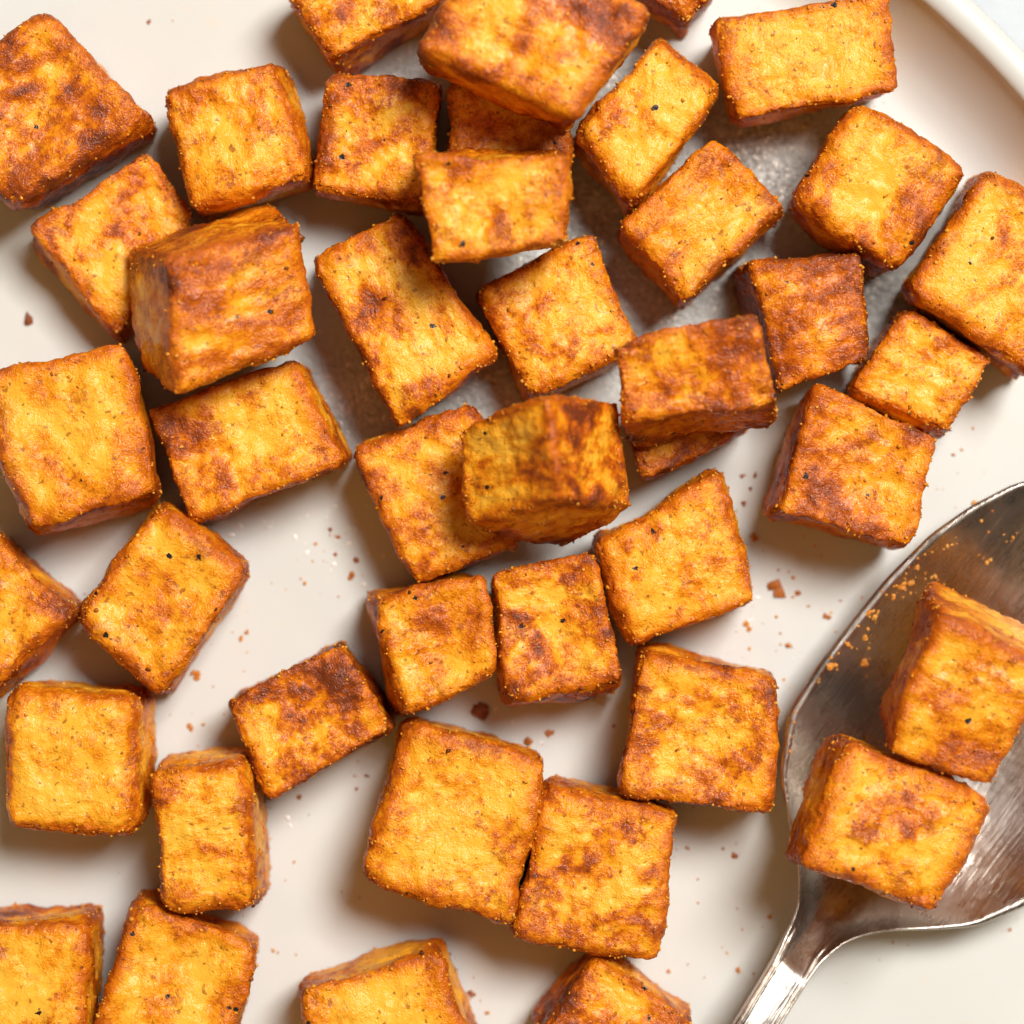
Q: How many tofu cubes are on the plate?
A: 43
